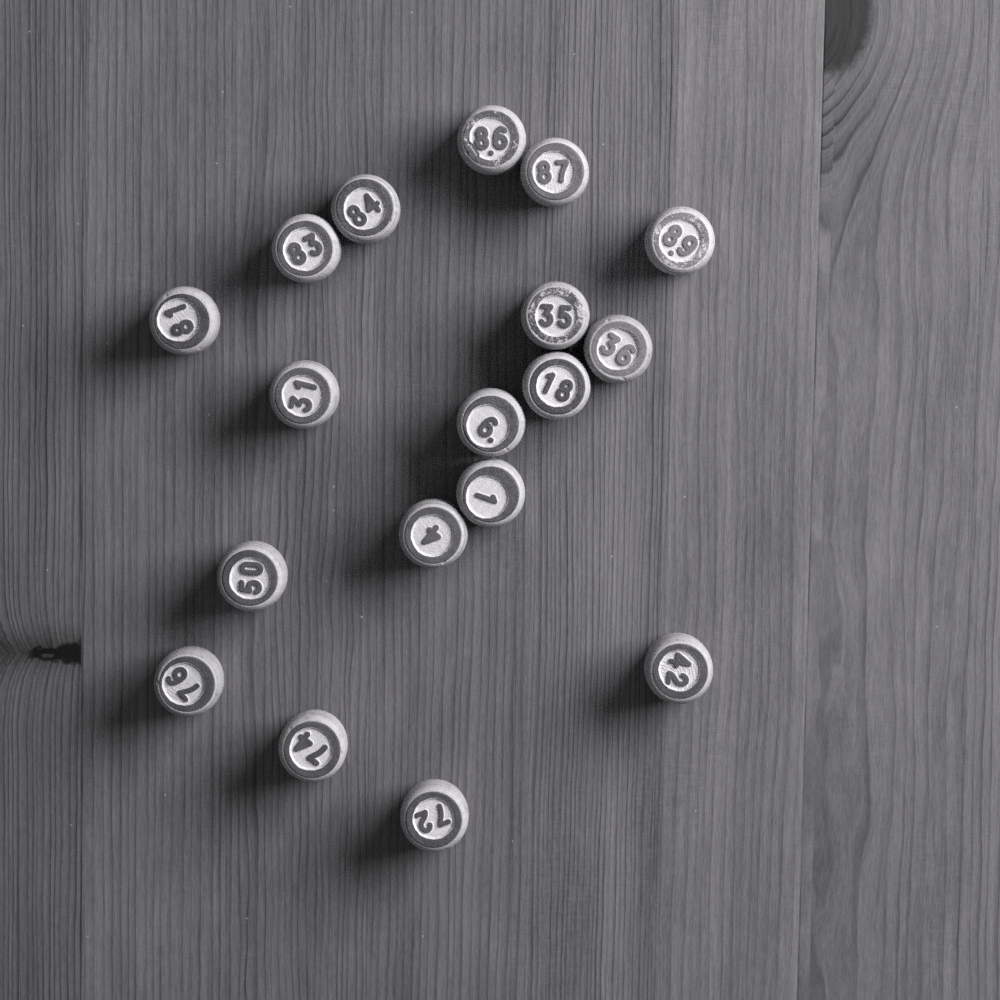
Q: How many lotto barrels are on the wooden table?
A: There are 18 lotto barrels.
